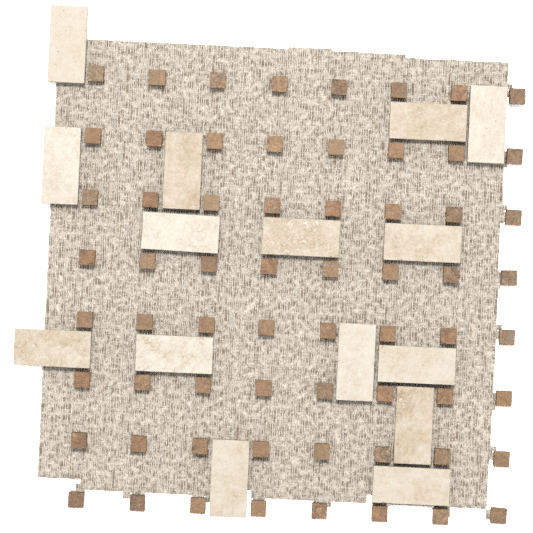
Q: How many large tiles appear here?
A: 15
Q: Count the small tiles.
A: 64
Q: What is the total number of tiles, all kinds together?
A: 79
